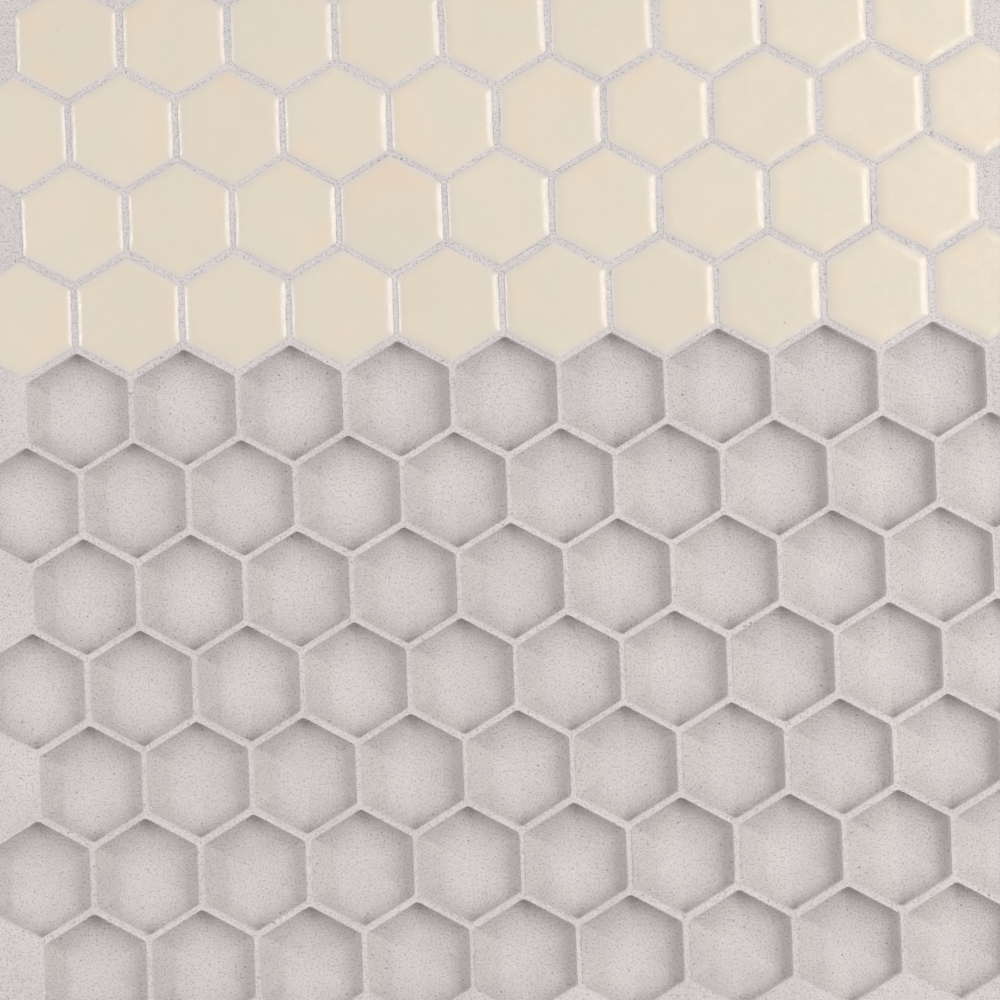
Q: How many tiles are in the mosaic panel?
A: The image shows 38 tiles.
